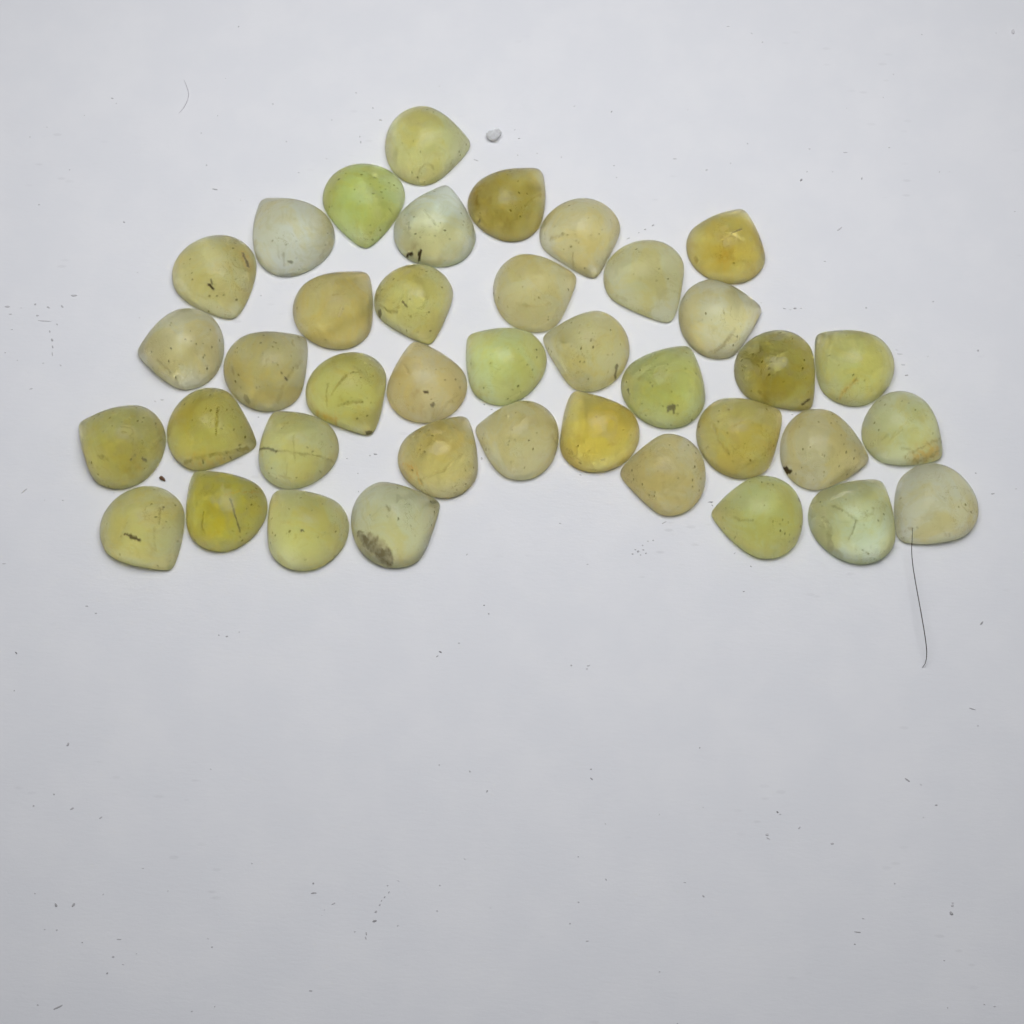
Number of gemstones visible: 39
